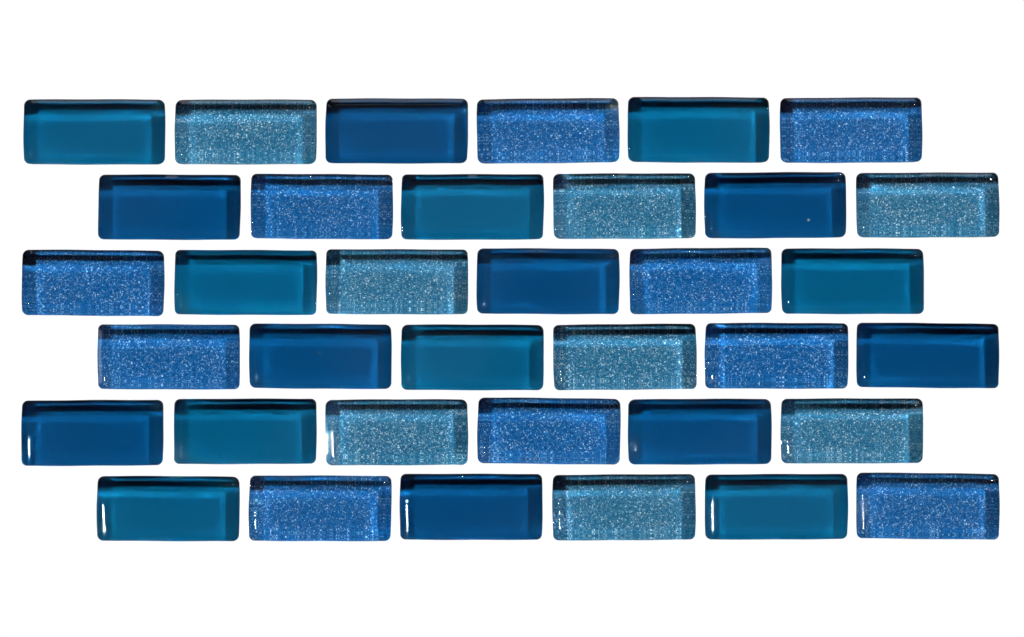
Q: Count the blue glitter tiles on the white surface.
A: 10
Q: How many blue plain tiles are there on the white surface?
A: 9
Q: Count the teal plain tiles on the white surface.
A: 9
